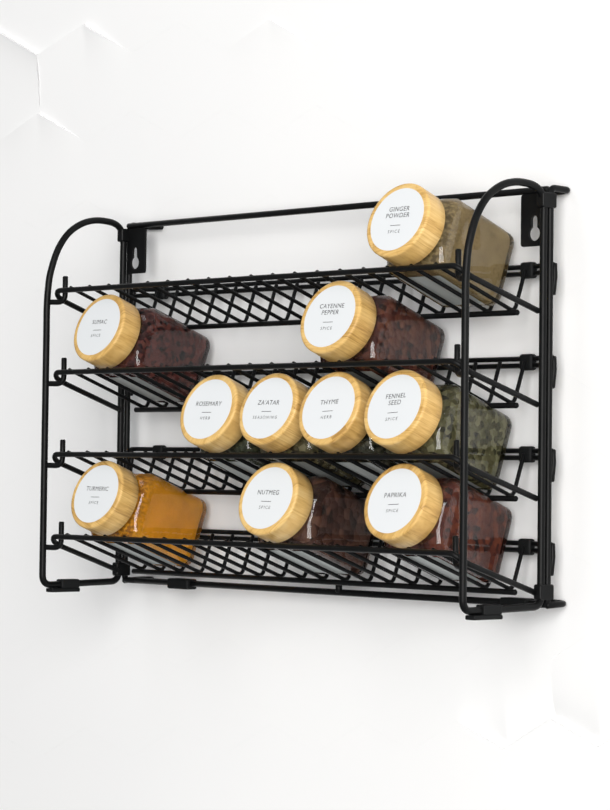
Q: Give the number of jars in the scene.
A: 10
